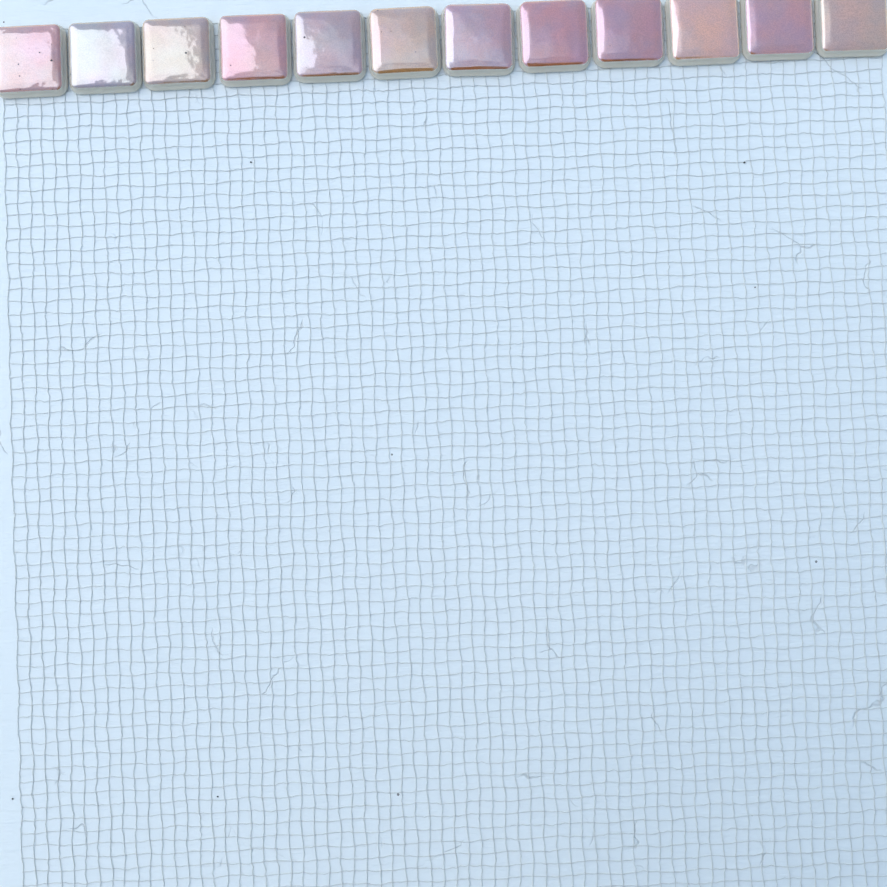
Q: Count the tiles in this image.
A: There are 12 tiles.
